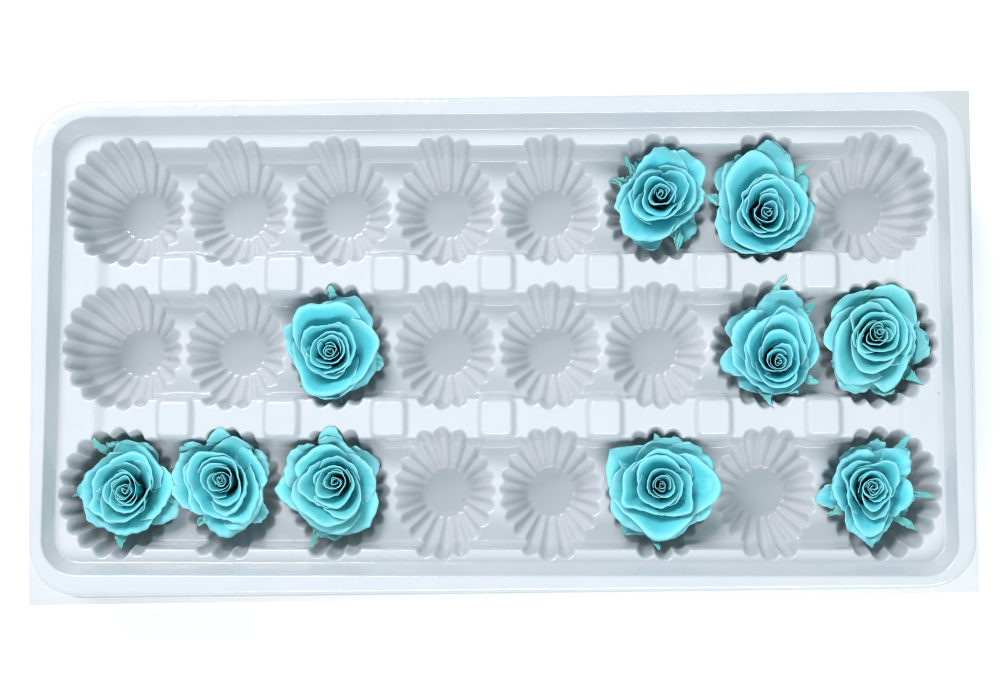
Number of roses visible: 10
